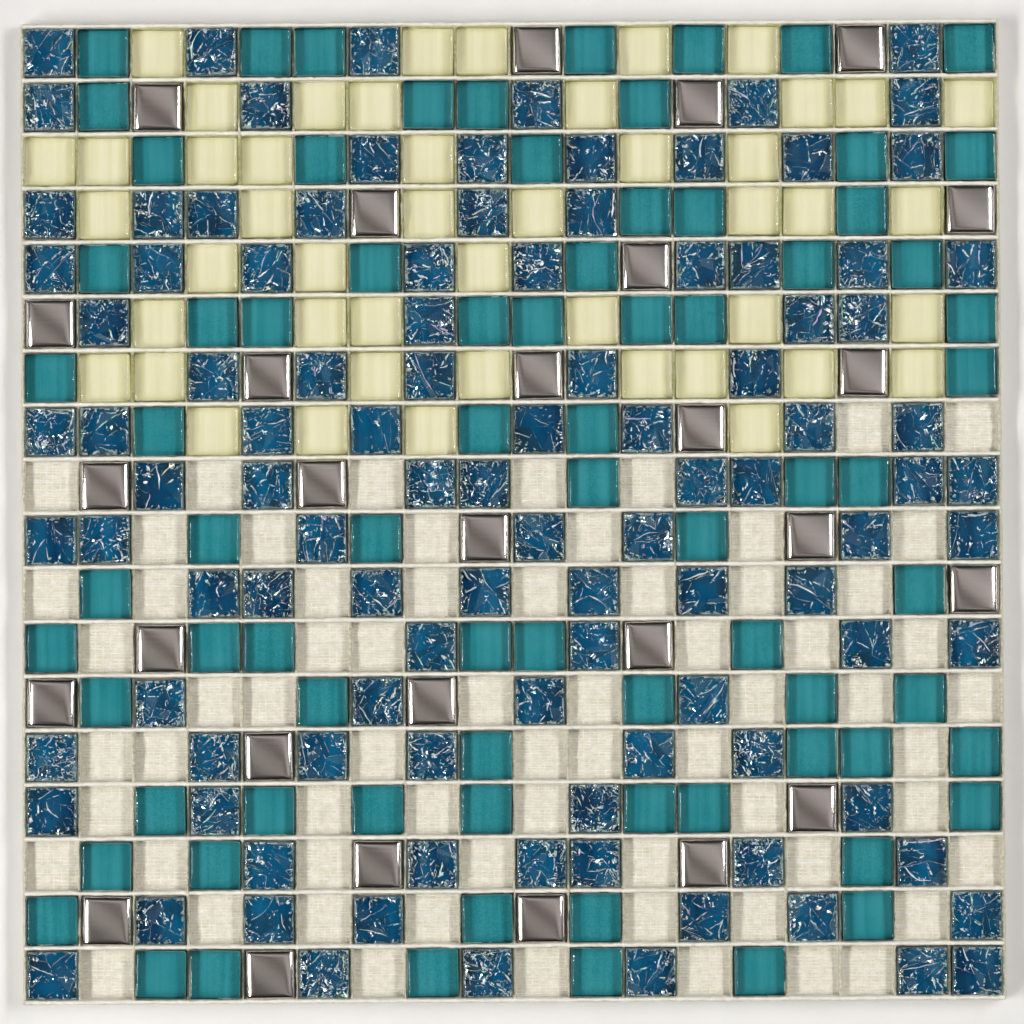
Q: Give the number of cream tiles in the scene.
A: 47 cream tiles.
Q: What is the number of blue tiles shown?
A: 105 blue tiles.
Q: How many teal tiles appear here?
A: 78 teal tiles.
